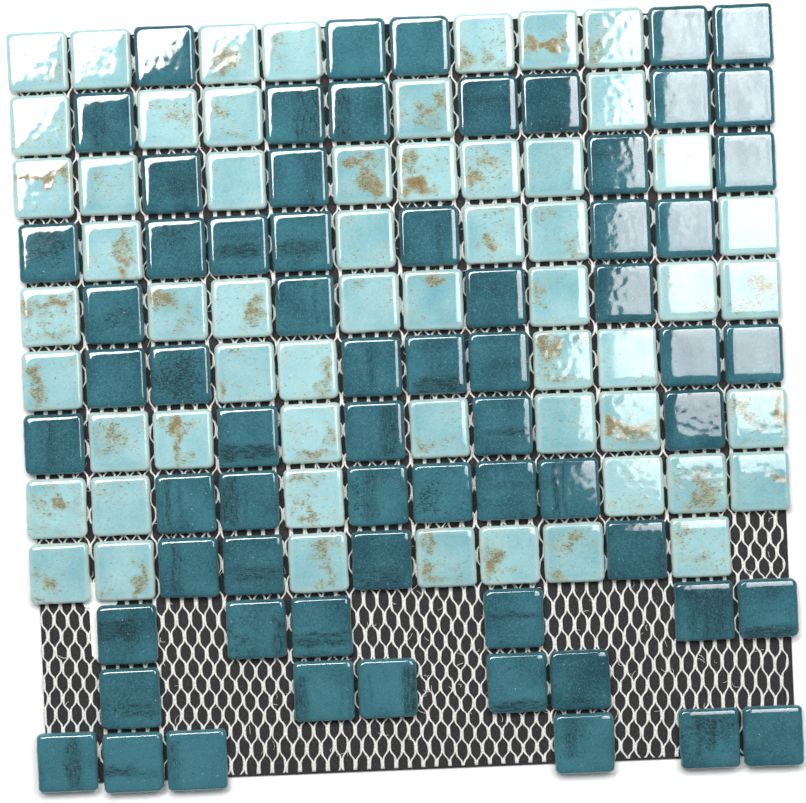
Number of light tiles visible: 58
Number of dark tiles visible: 66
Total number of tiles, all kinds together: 124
